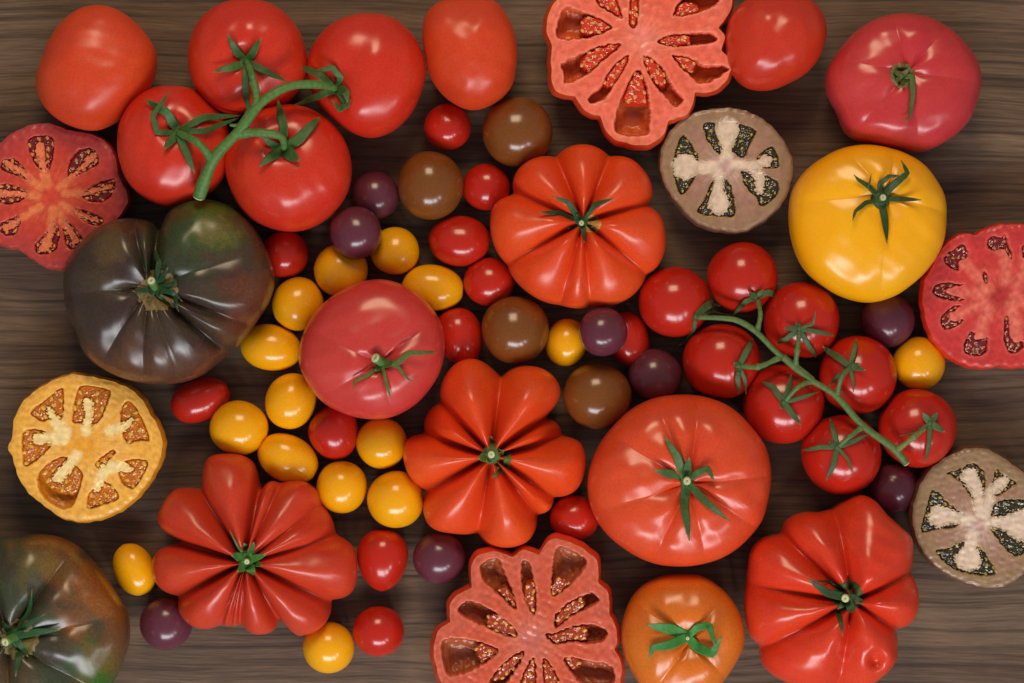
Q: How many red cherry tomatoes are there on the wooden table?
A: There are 20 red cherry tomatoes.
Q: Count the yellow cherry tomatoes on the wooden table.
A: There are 15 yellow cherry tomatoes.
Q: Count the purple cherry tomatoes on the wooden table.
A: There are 8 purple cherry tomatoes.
